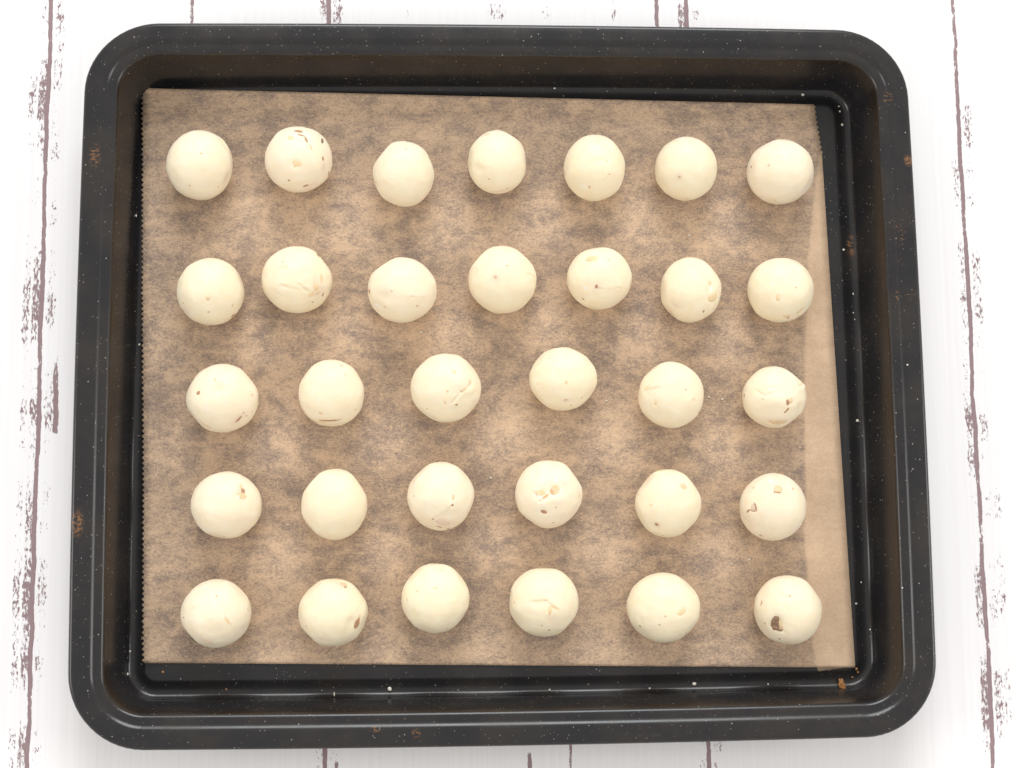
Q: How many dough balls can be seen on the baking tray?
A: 32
